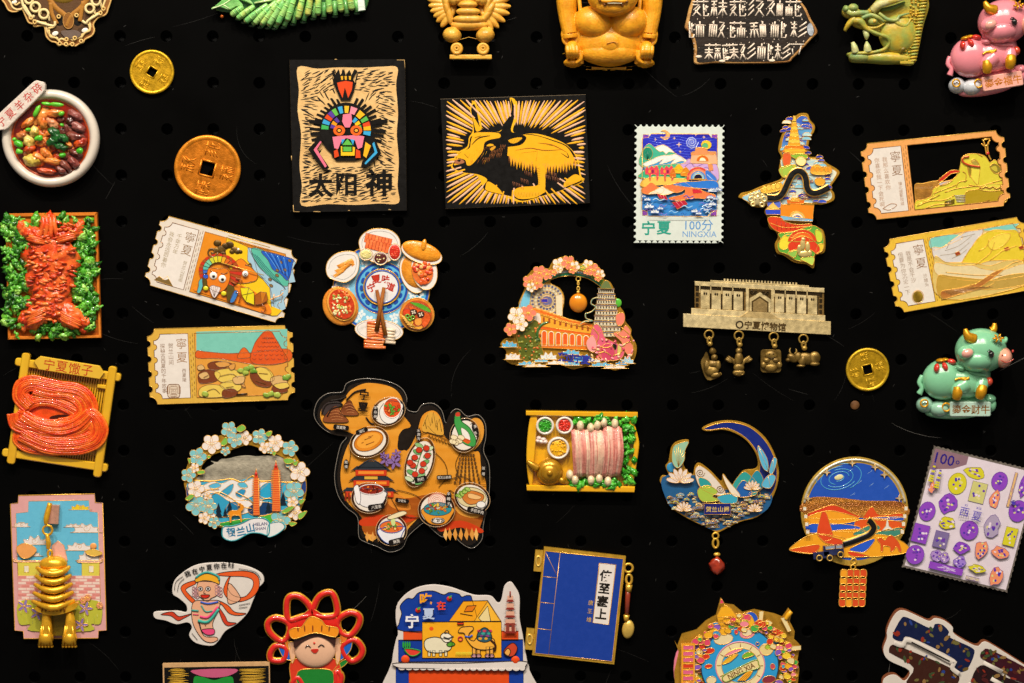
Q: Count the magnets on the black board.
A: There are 39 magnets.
